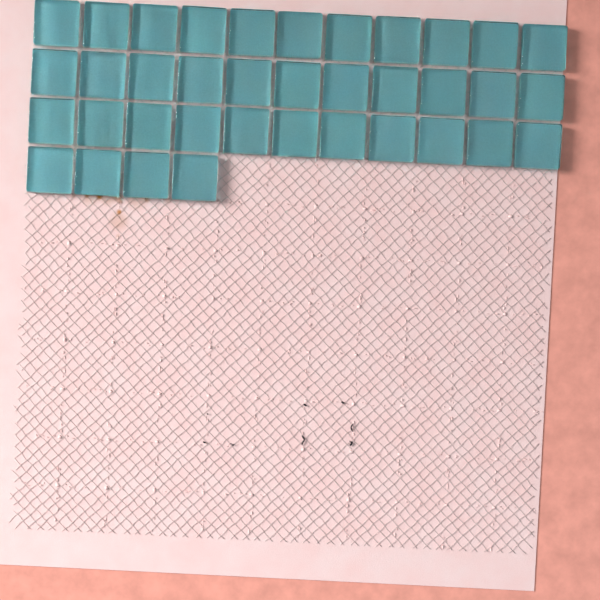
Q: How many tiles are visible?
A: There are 37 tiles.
